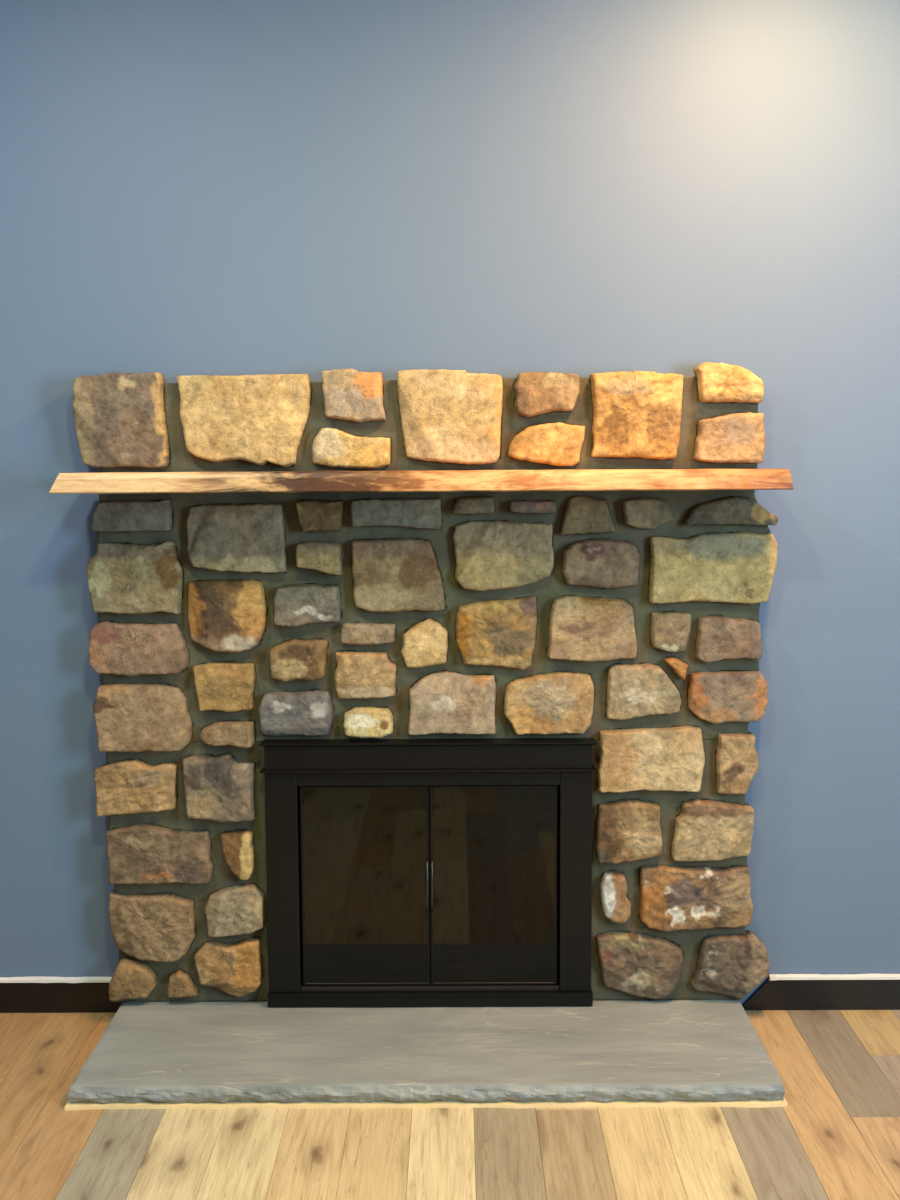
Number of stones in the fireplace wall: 63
